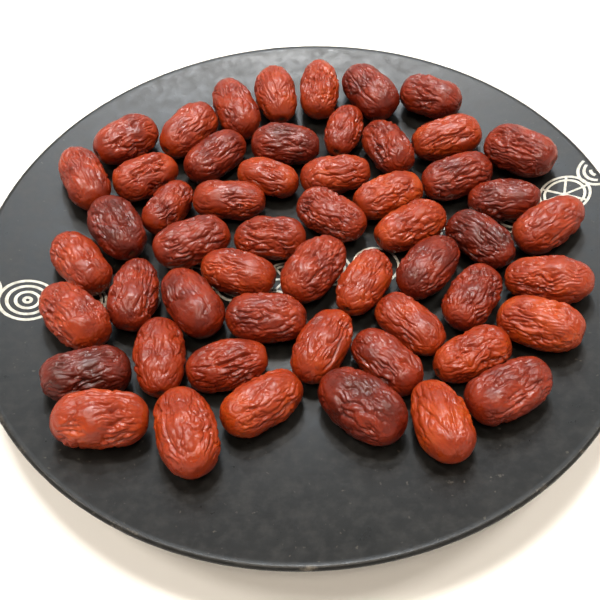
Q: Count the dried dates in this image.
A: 54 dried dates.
